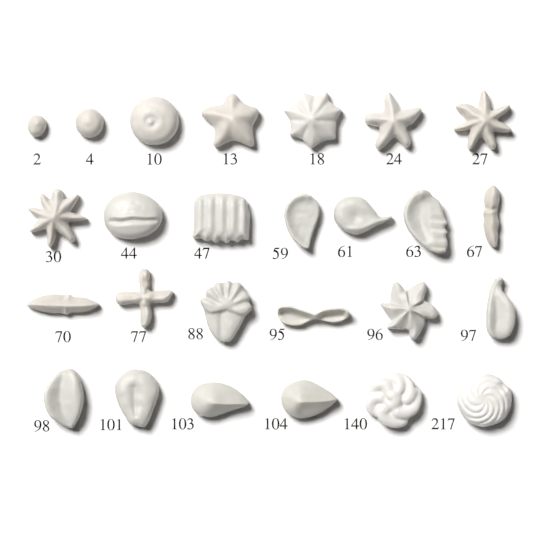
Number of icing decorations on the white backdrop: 26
